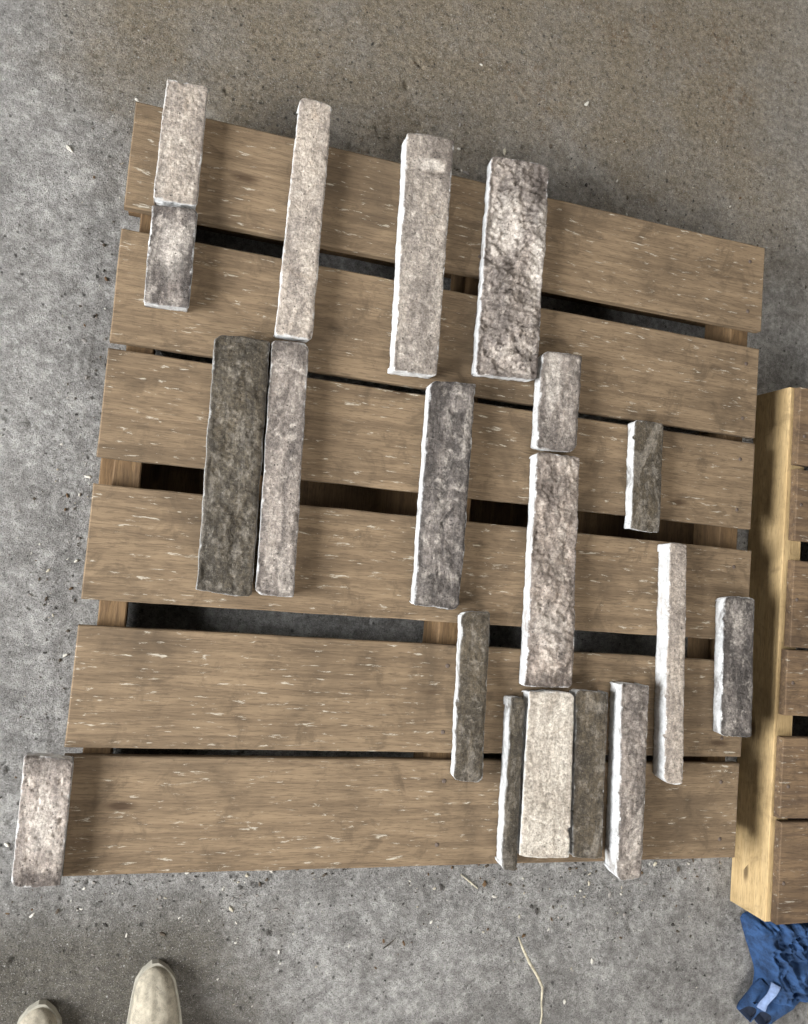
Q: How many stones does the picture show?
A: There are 19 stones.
